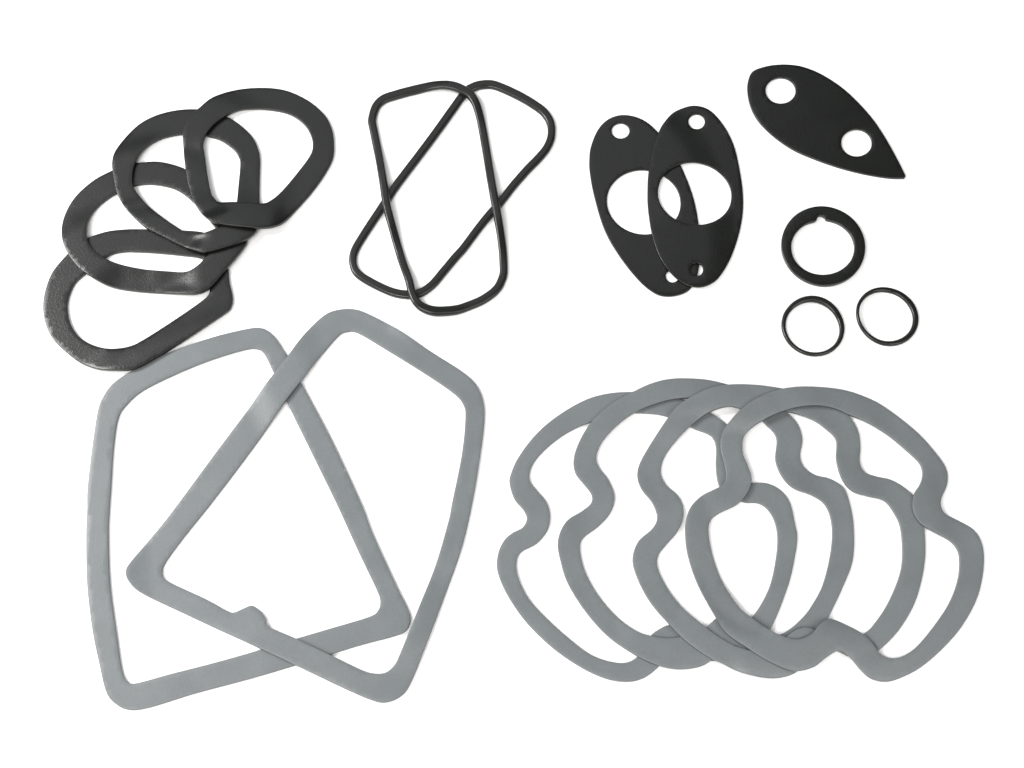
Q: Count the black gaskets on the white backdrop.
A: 12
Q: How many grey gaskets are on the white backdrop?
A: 6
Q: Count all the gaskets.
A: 18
